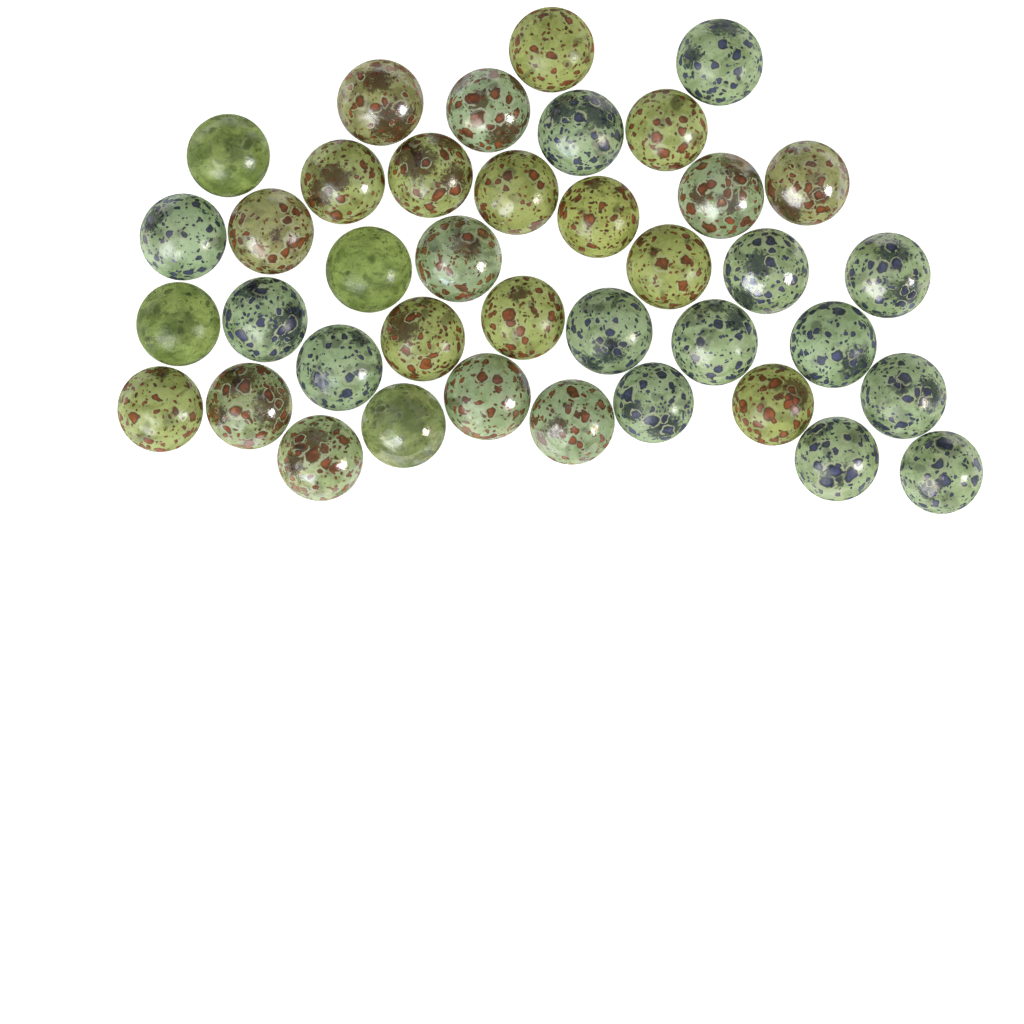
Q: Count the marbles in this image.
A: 39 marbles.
